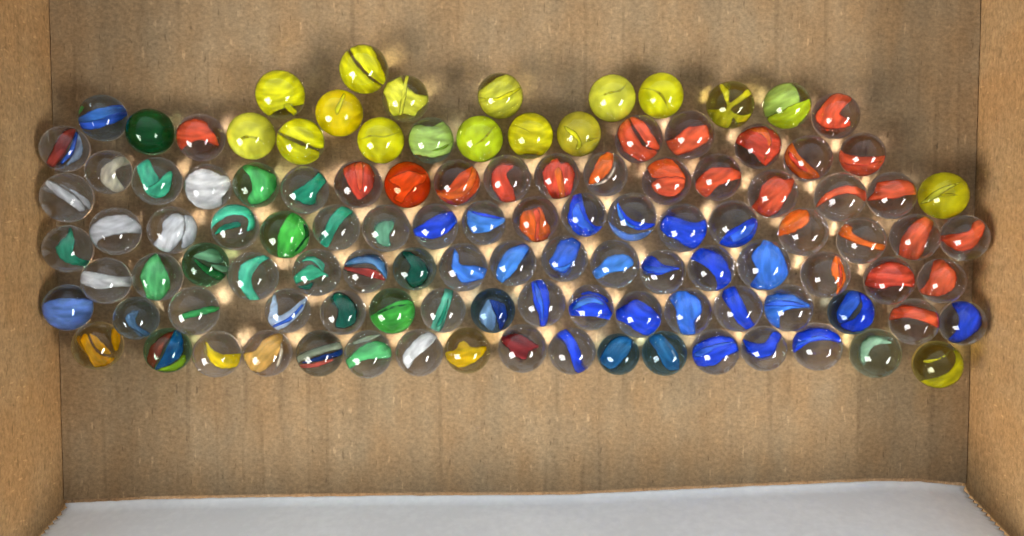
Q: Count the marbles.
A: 113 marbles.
